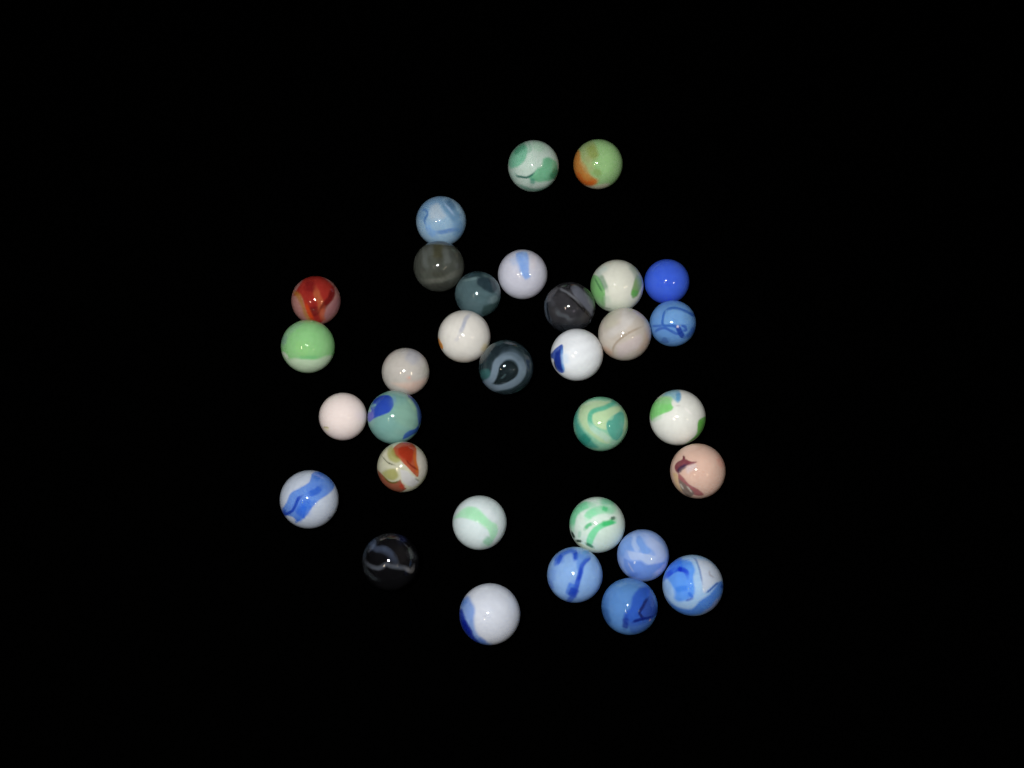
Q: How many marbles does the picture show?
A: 32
